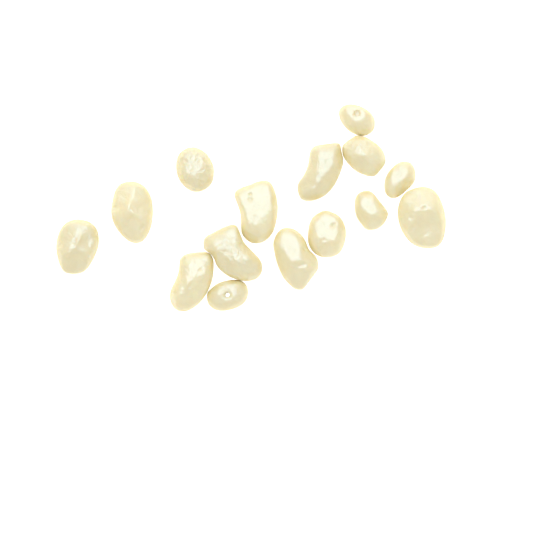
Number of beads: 15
